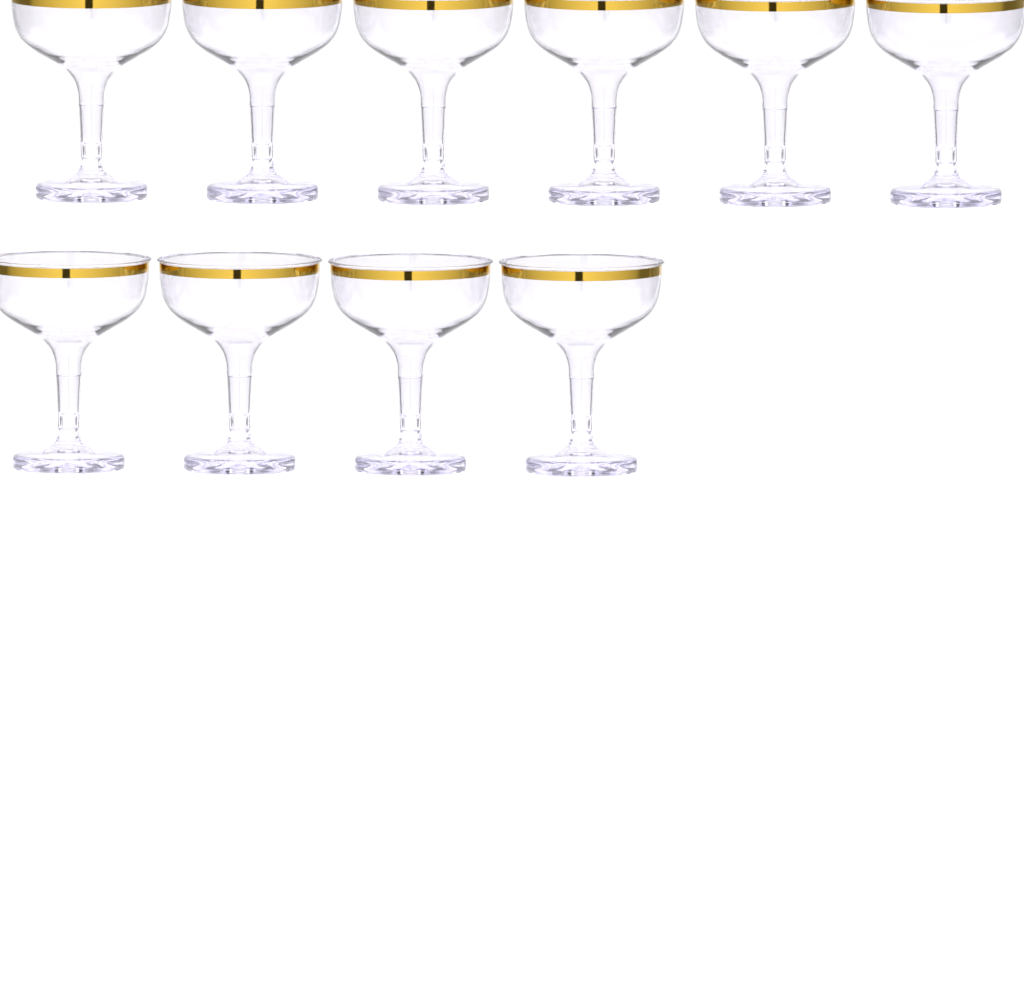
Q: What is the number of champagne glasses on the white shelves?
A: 10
